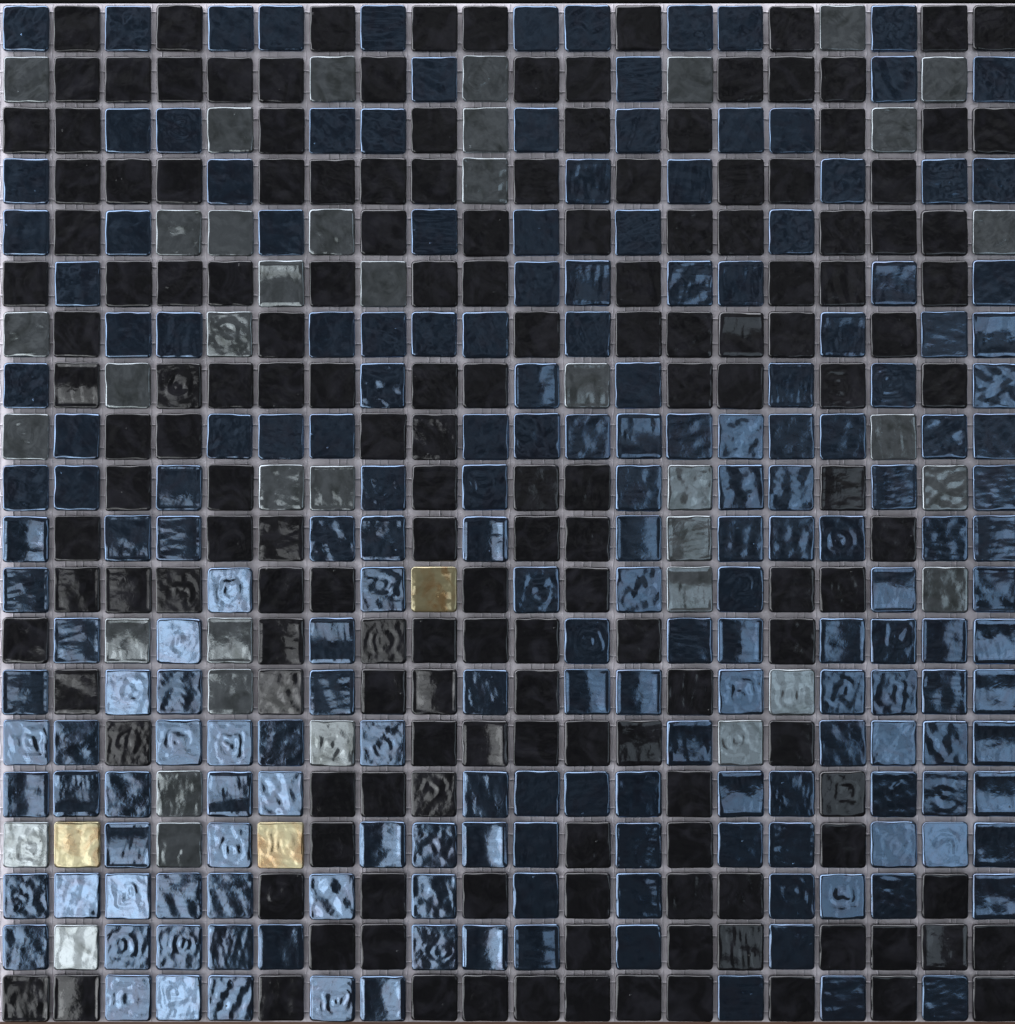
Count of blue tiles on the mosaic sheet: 194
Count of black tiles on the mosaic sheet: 164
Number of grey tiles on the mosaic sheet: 39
